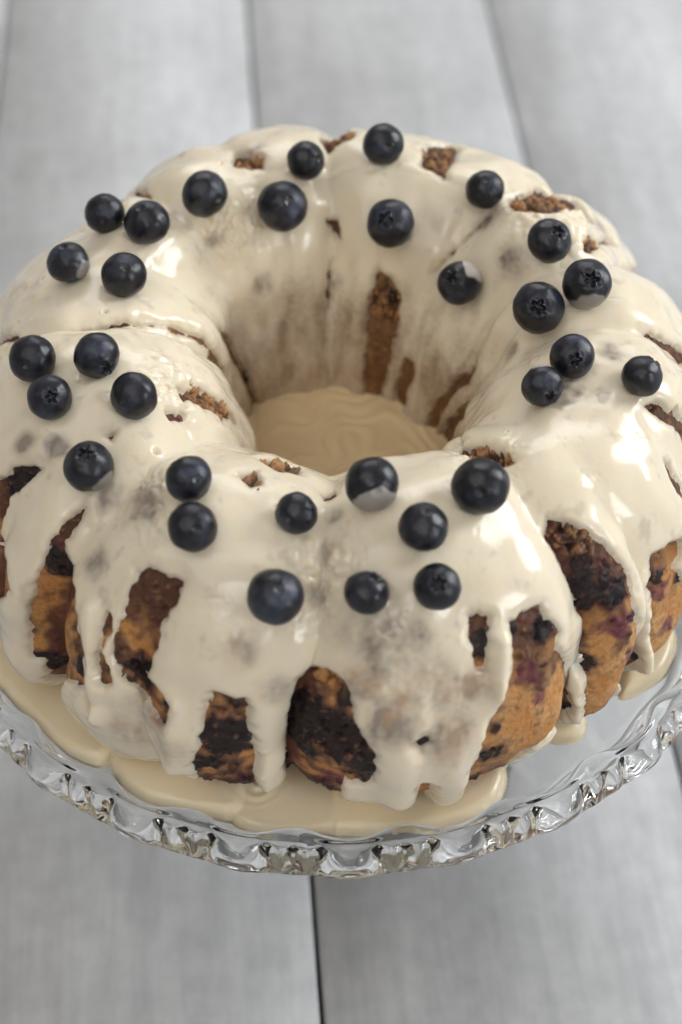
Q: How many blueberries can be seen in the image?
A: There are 31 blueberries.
